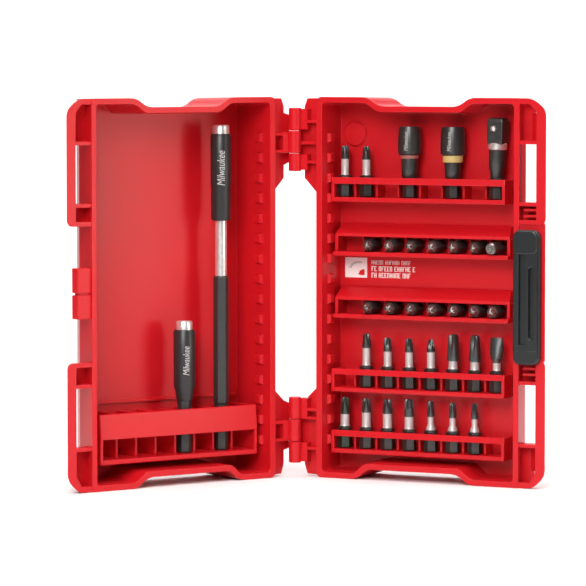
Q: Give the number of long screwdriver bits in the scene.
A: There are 16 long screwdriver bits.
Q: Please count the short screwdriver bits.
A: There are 14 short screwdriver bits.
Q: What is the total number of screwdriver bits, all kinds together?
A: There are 30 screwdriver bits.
